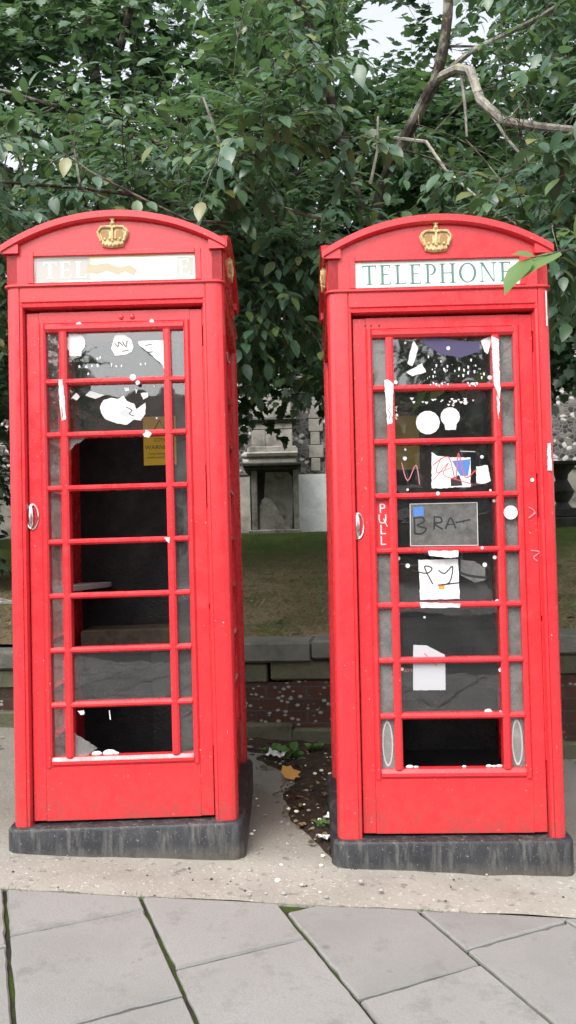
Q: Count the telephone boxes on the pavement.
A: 2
